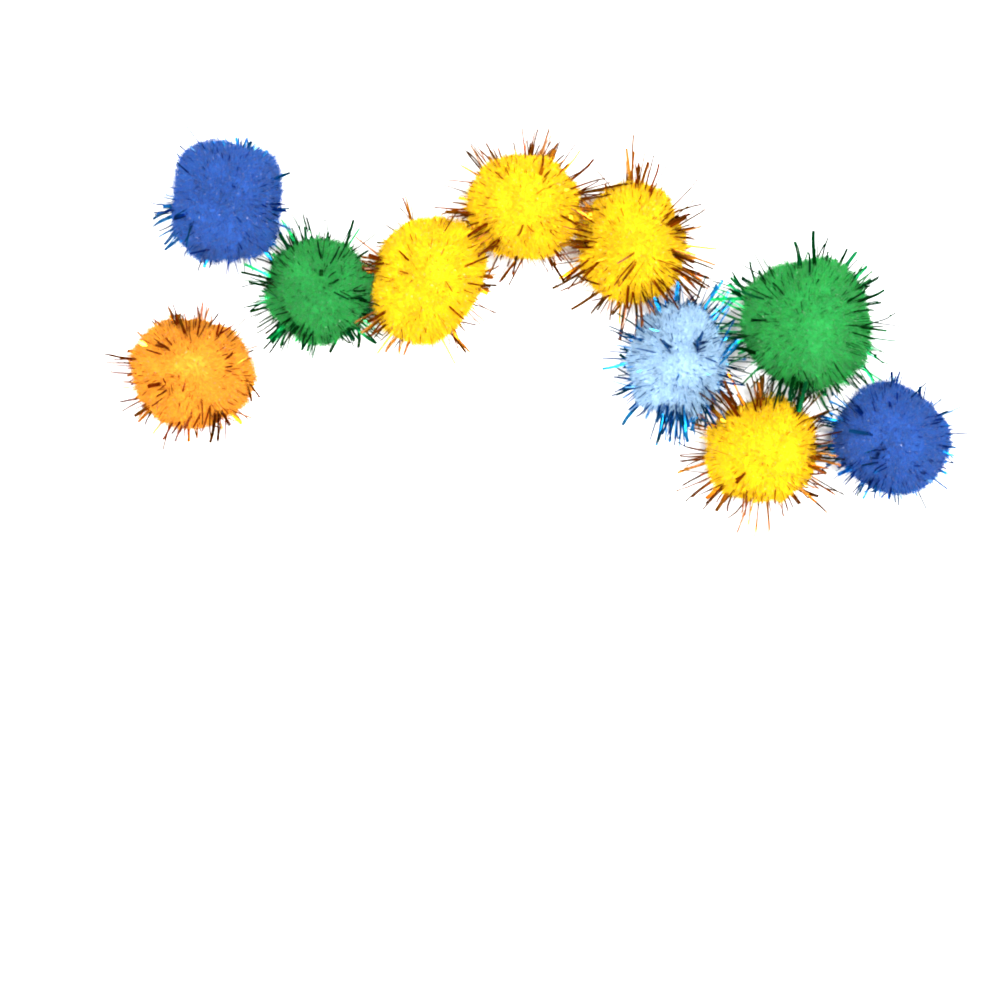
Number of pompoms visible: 10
